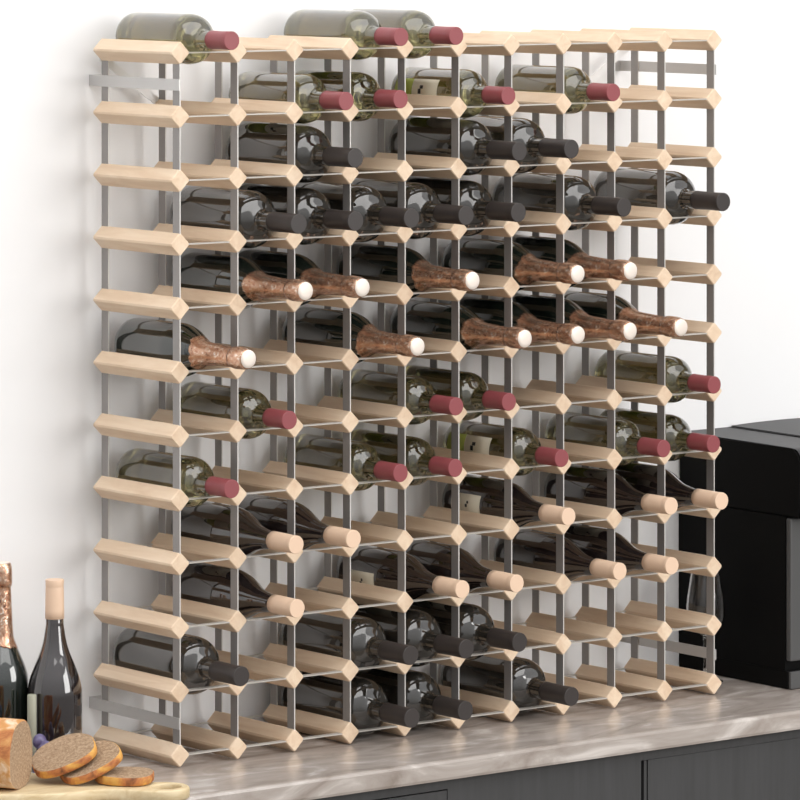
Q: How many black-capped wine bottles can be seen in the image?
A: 17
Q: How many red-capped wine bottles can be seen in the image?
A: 17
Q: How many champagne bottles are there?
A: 12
